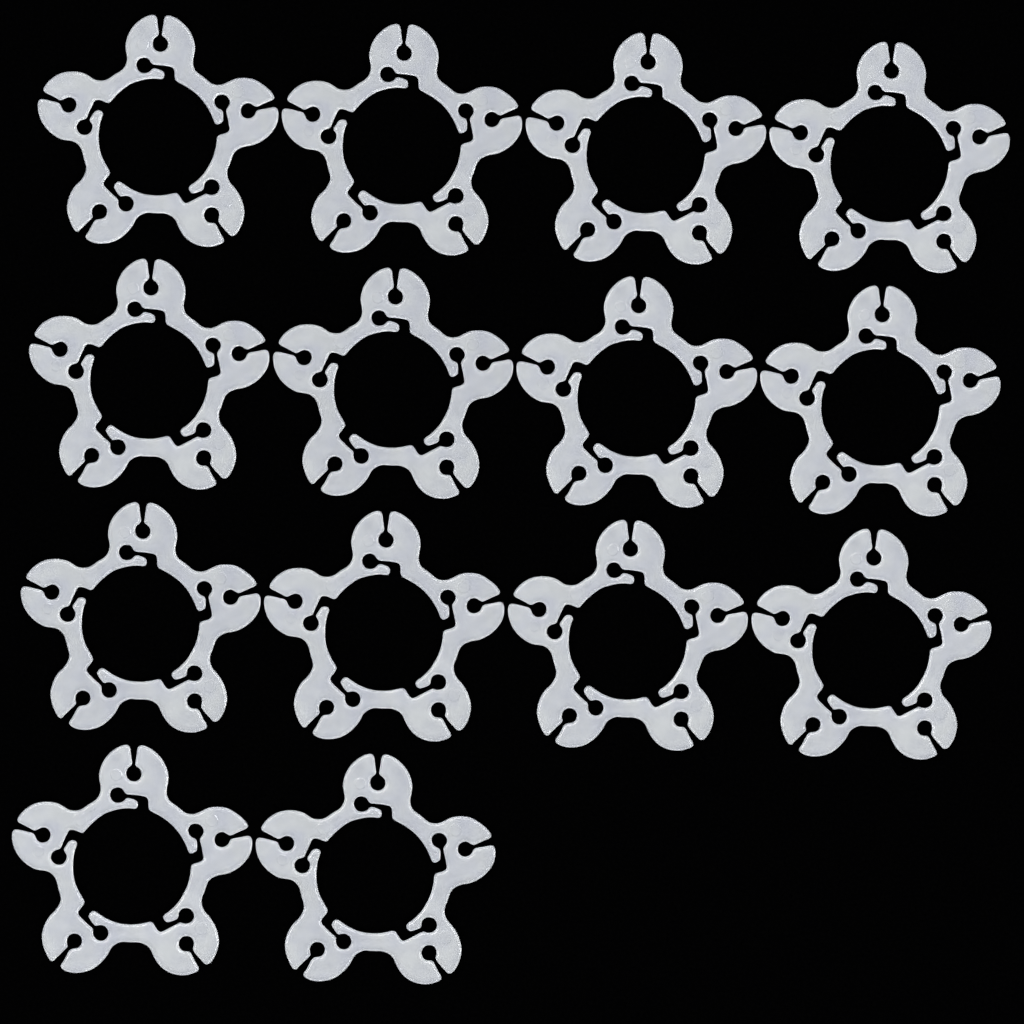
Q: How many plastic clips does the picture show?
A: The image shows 14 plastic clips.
